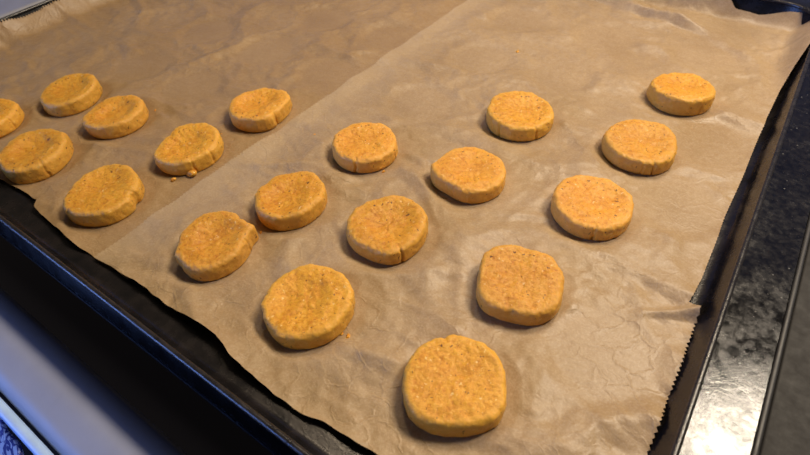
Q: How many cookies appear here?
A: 19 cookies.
